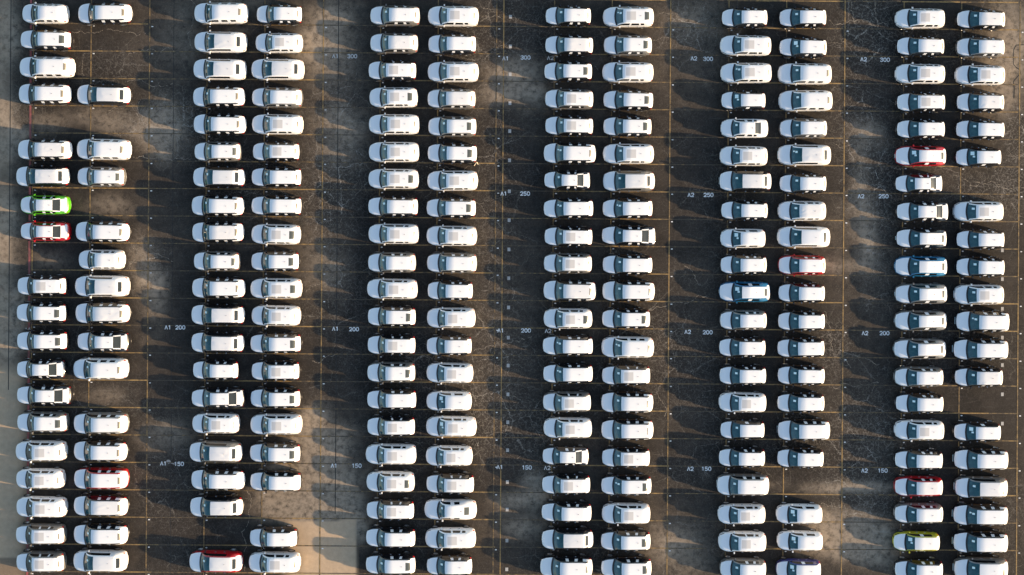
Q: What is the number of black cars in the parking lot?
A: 127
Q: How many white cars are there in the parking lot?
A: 69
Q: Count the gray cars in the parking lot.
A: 33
